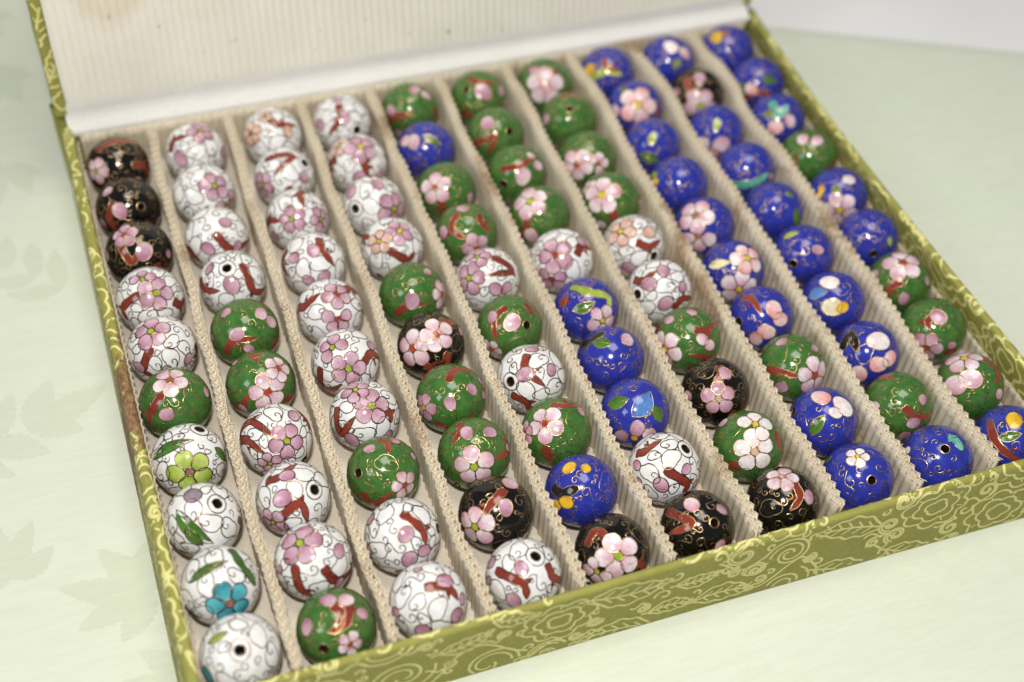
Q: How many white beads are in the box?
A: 33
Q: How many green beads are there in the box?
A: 29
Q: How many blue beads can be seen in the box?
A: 28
